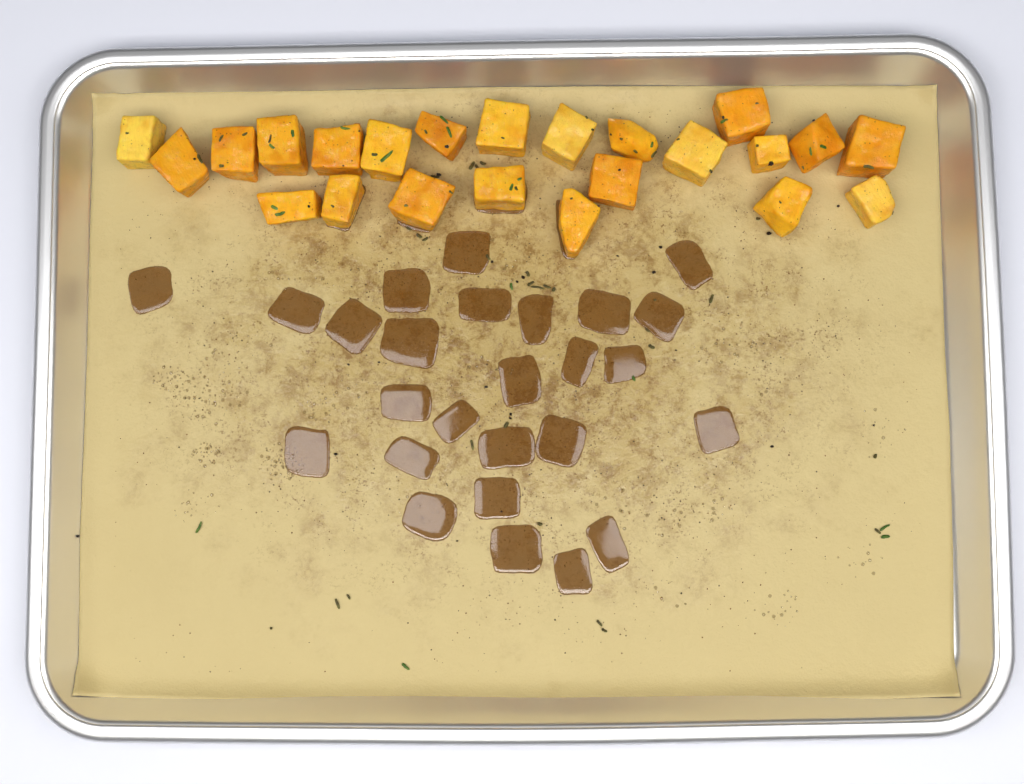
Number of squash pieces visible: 23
